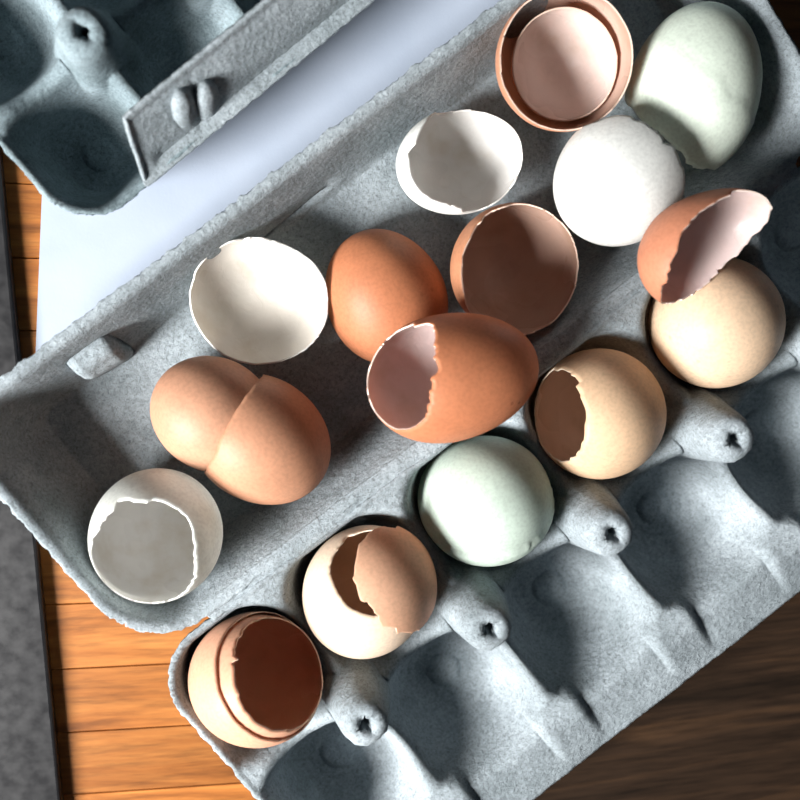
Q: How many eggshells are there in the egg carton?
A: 20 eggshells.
